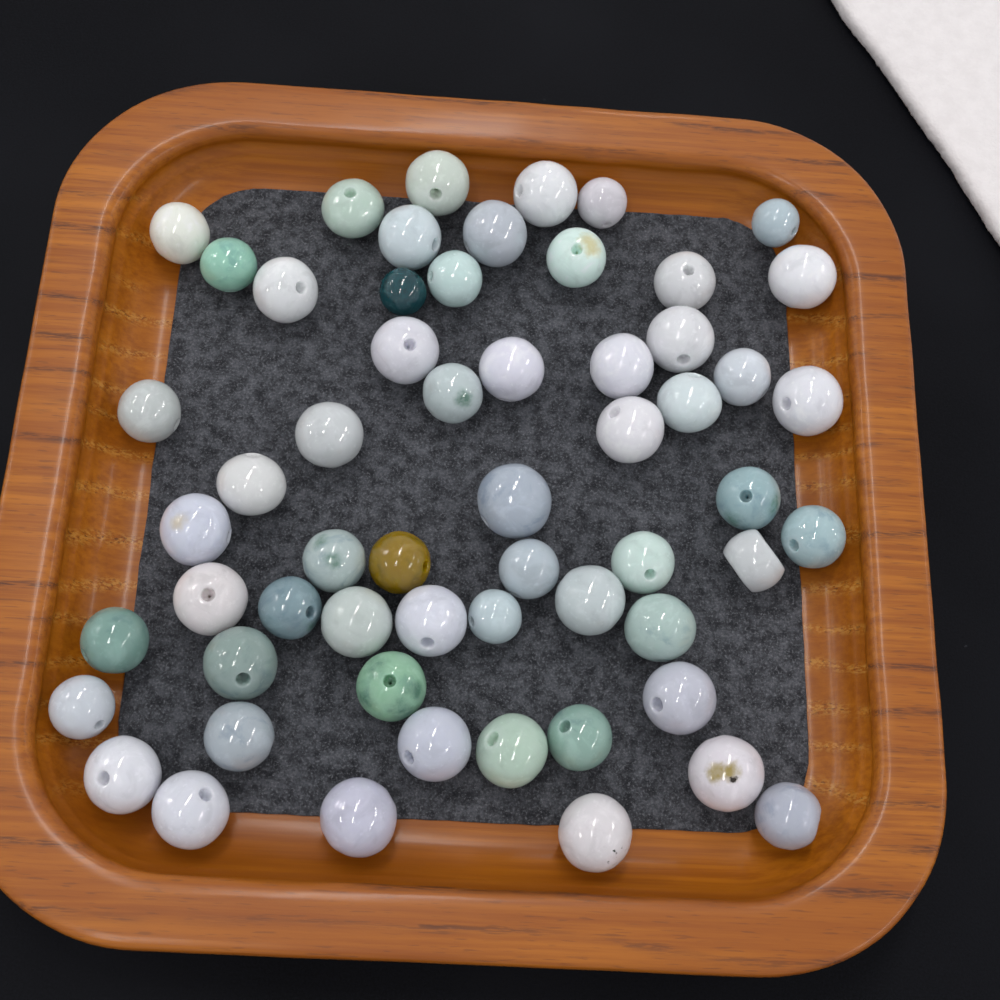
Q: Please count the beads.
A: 58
